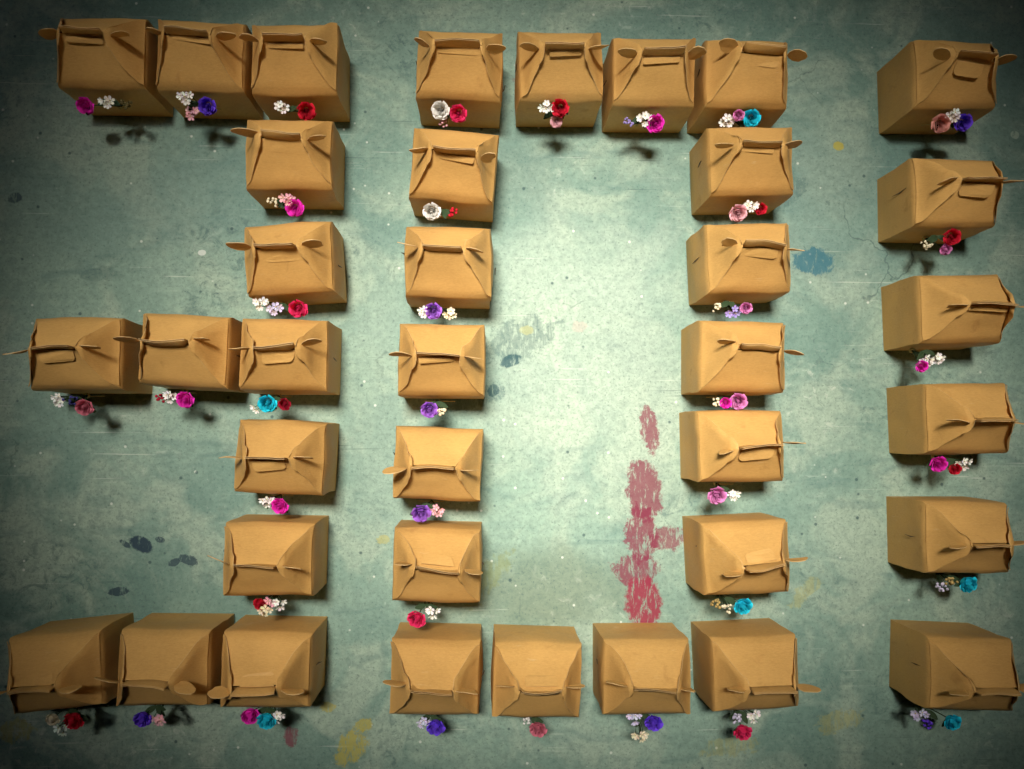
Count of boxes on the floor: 37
